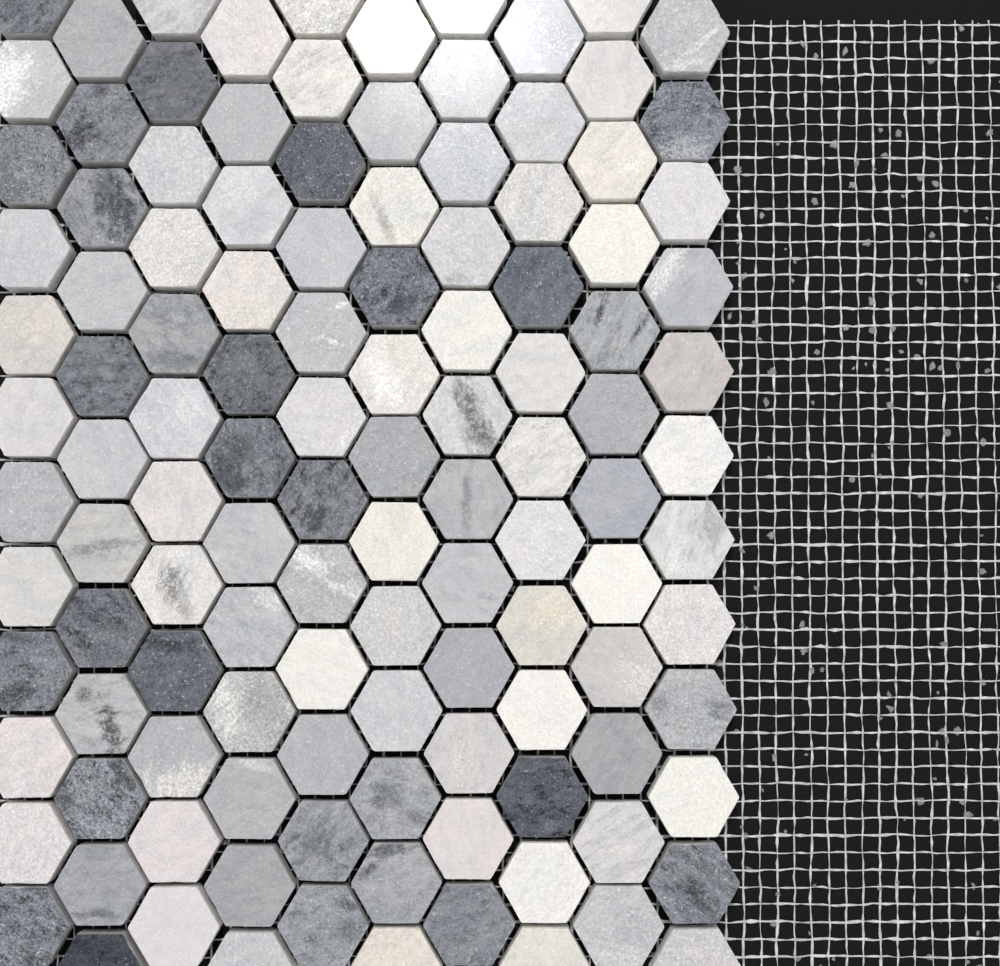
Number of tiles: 120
